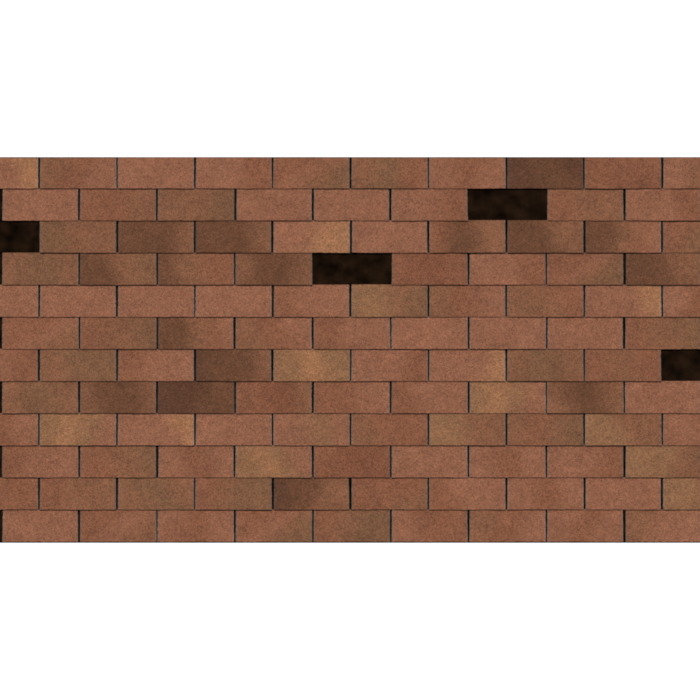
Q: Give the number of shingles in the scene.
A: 110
